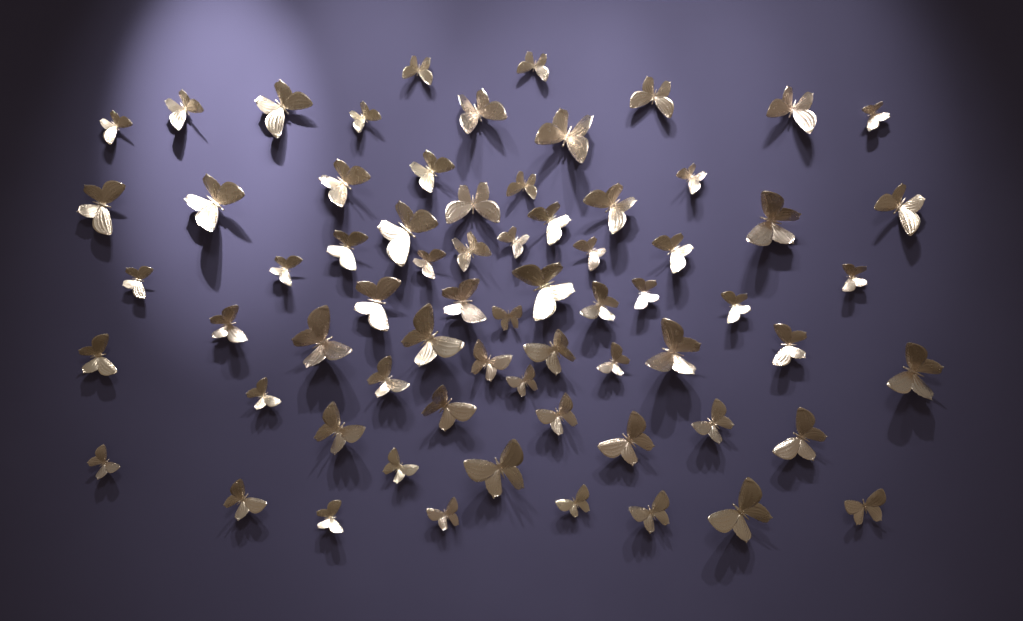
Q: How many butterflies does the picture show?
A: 68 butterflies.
